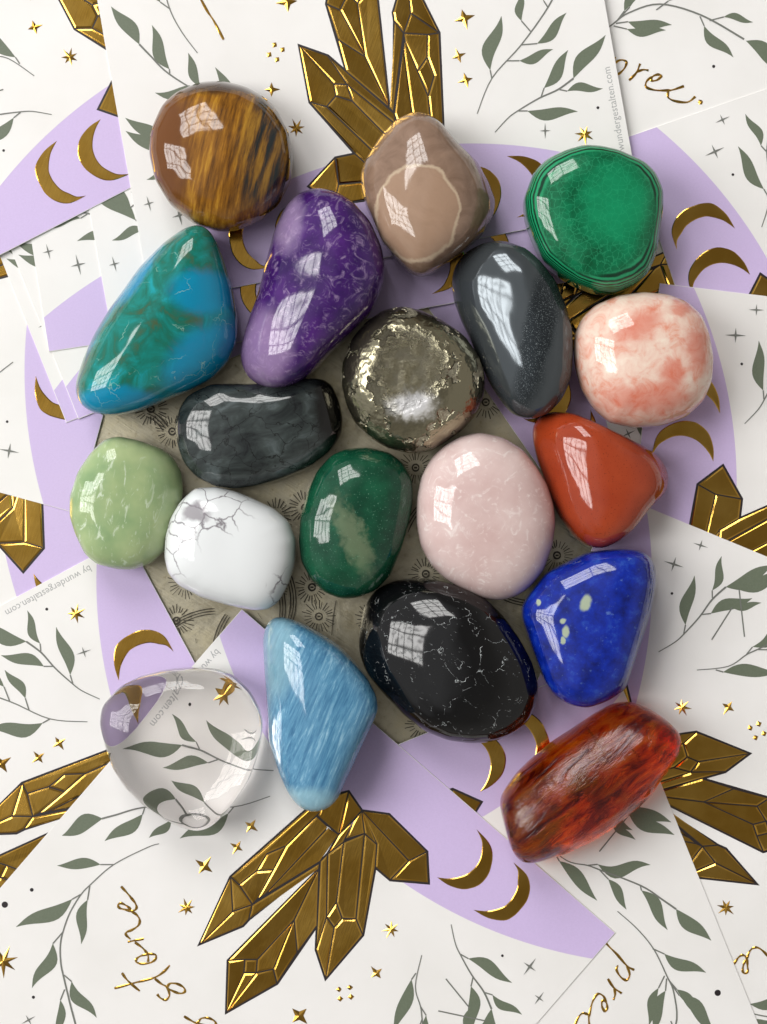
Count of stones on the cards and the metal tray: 19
